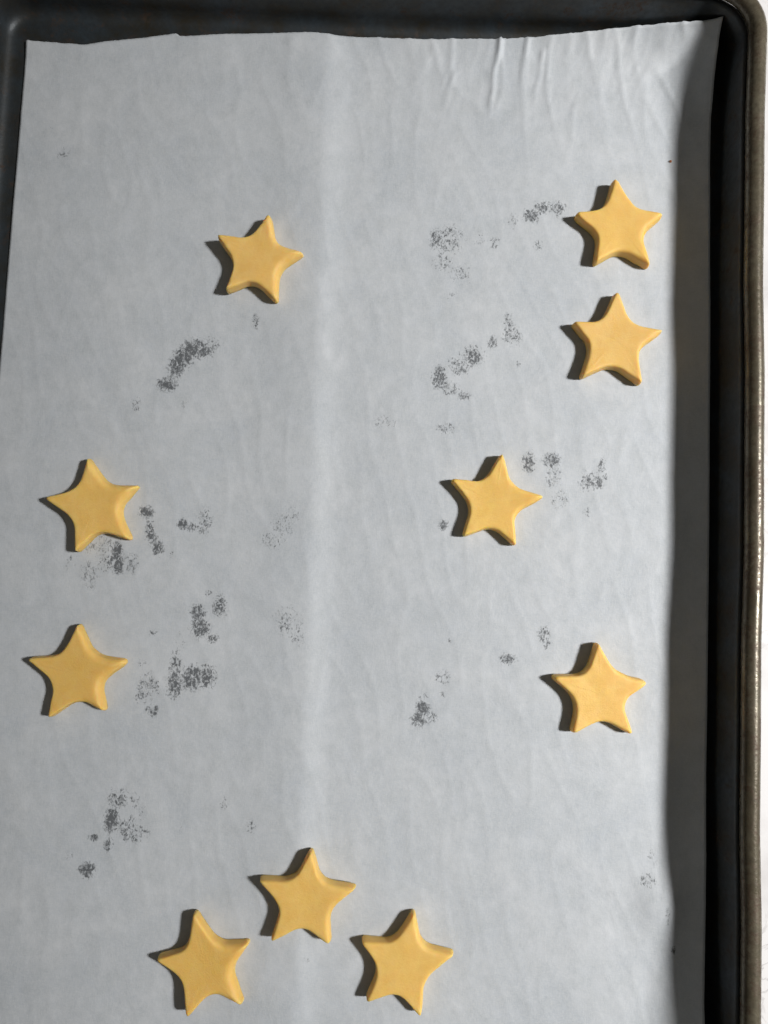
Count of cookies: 10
